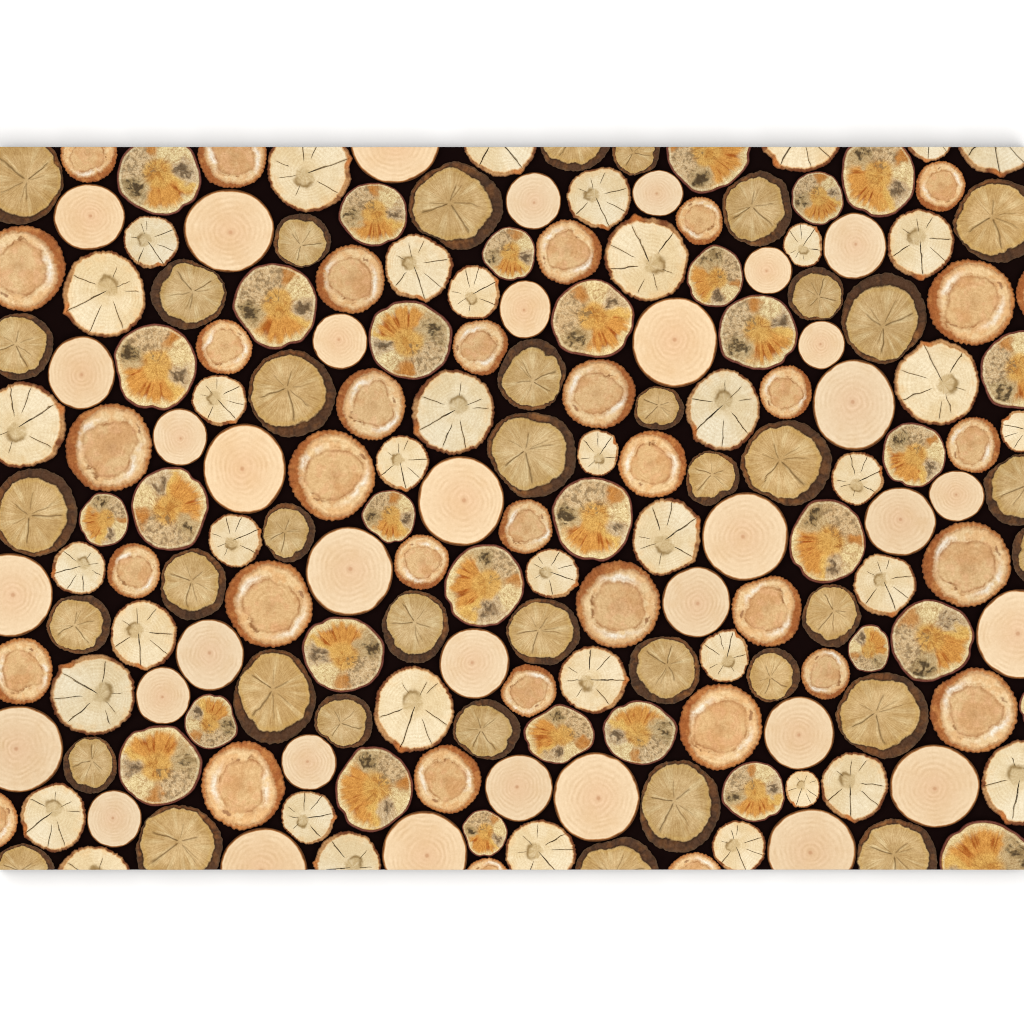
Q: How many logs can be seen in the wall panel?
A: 182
